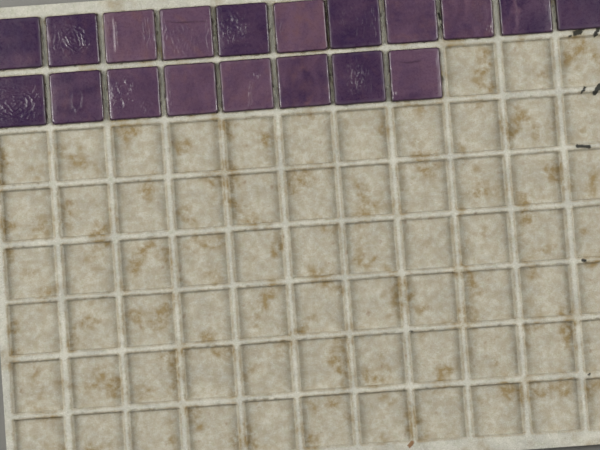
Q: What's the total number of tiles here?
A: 19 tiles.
